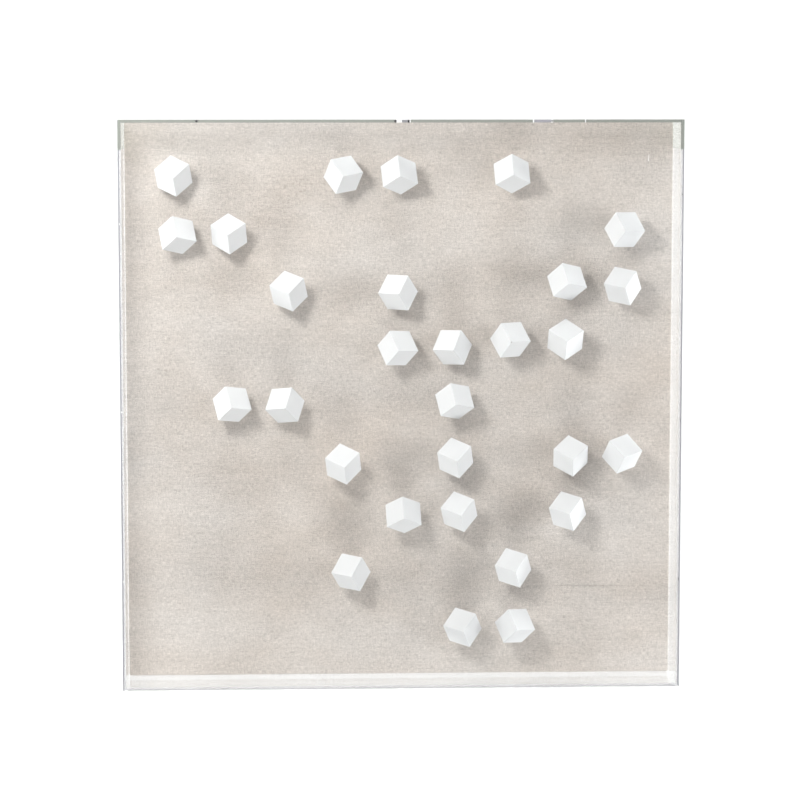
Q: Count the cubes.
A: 29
